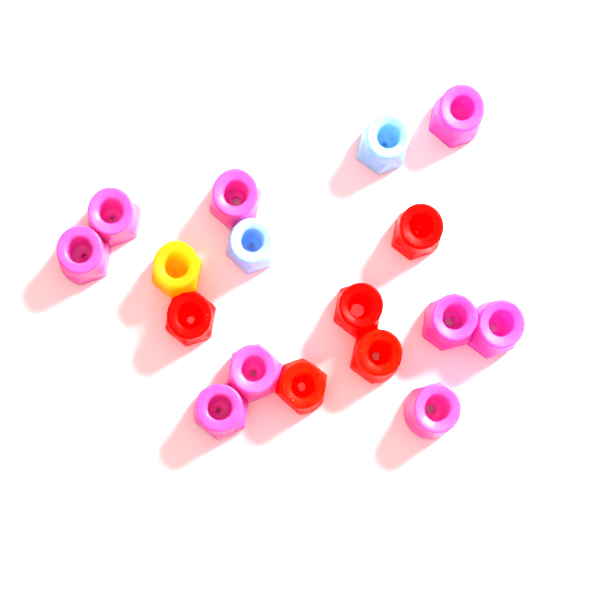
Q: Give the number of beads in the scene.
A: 17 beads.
